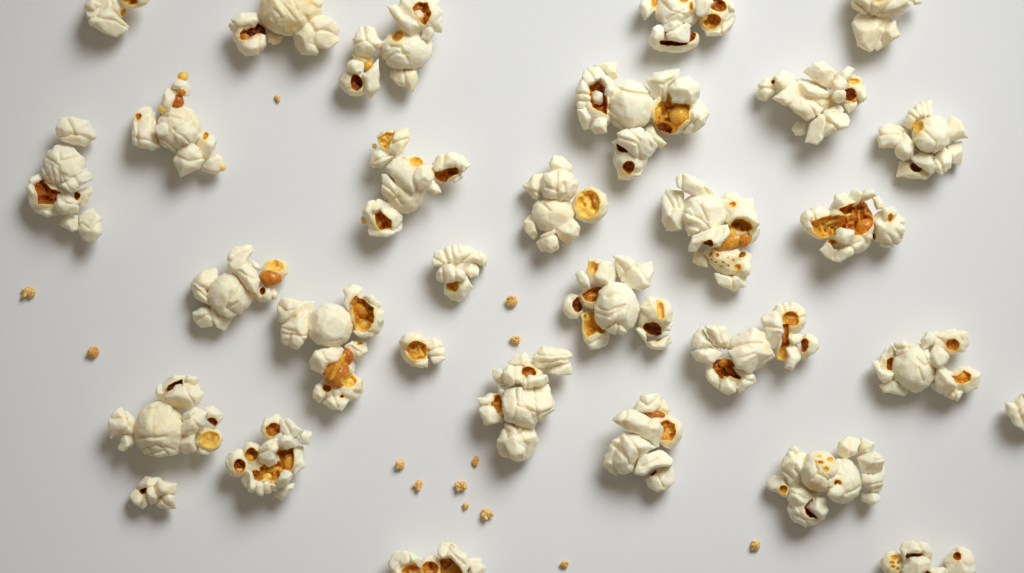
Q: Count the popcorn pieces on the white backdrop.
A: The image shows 30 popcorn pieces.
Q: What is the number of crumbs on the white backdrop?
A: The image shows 13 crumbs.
